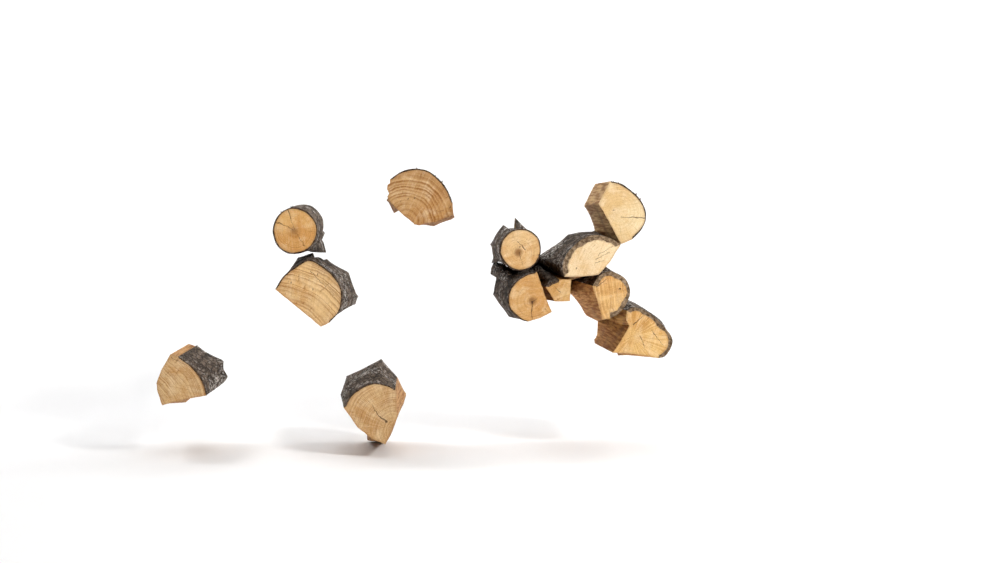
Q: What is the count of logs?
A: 12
